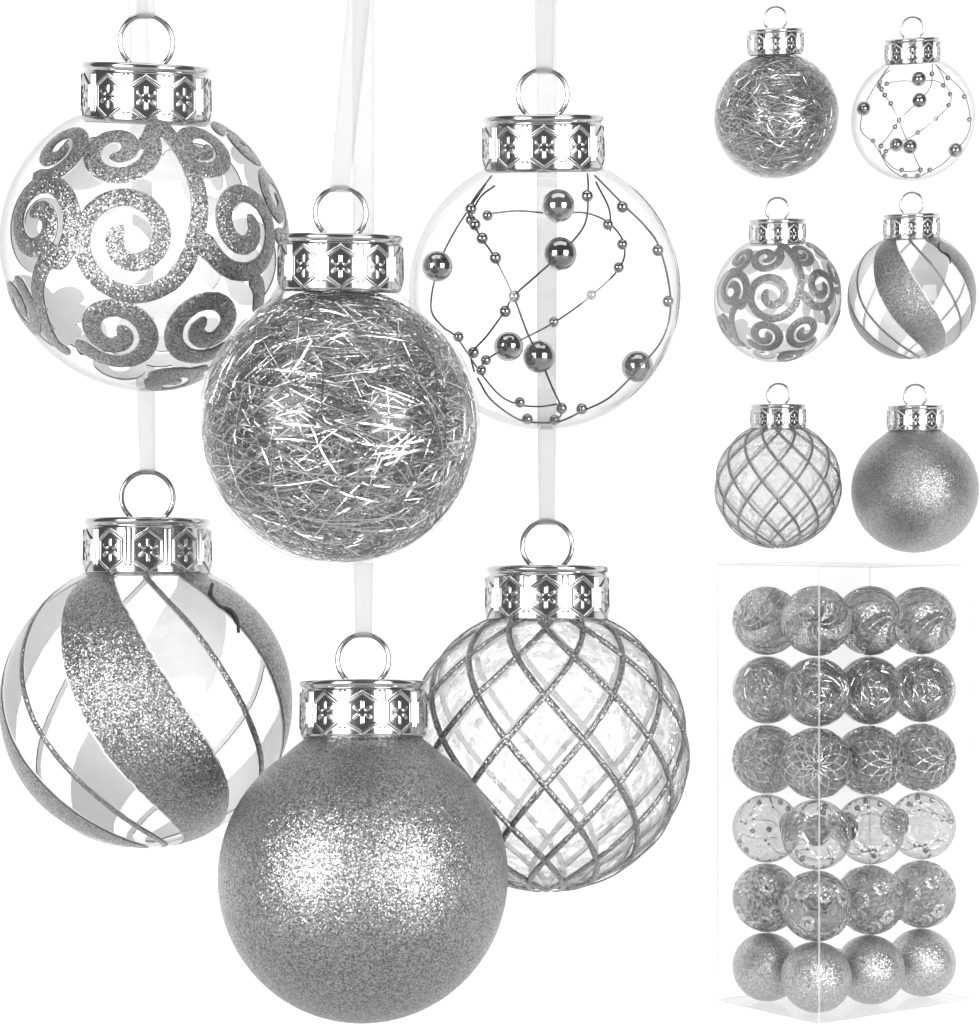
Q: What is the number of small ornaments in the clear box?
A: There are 24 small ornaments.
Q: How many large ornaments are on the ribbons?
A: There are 6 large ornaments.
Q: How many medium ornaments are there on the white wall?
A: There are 6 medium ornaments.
